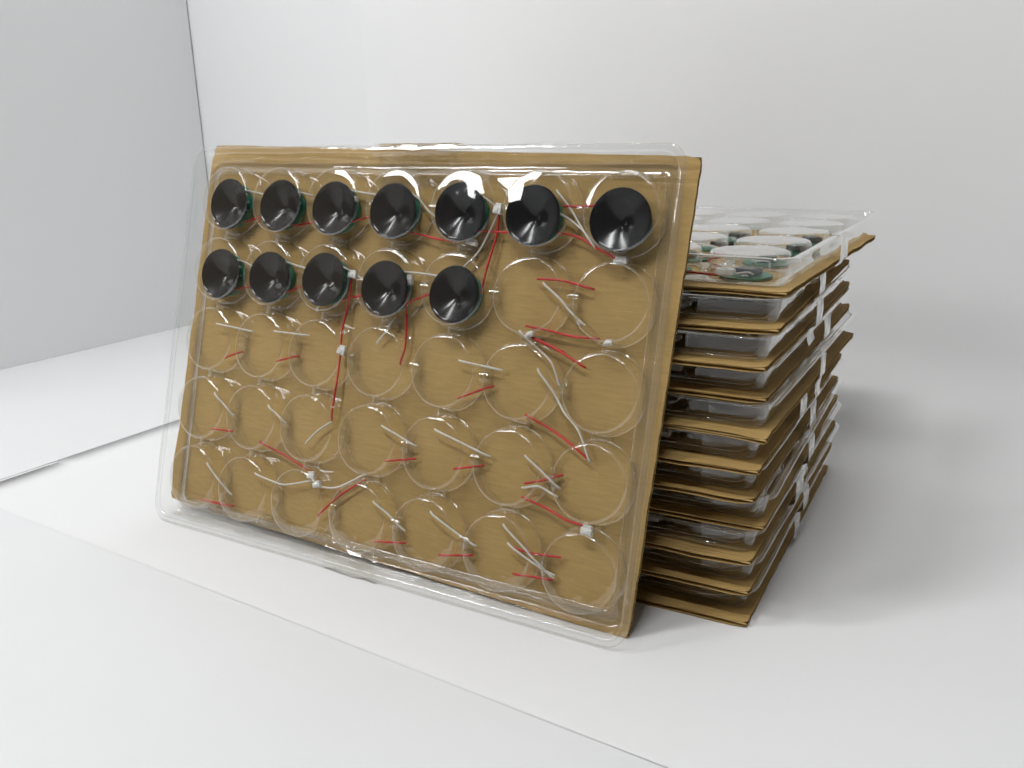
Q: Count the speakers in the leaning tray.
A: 12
